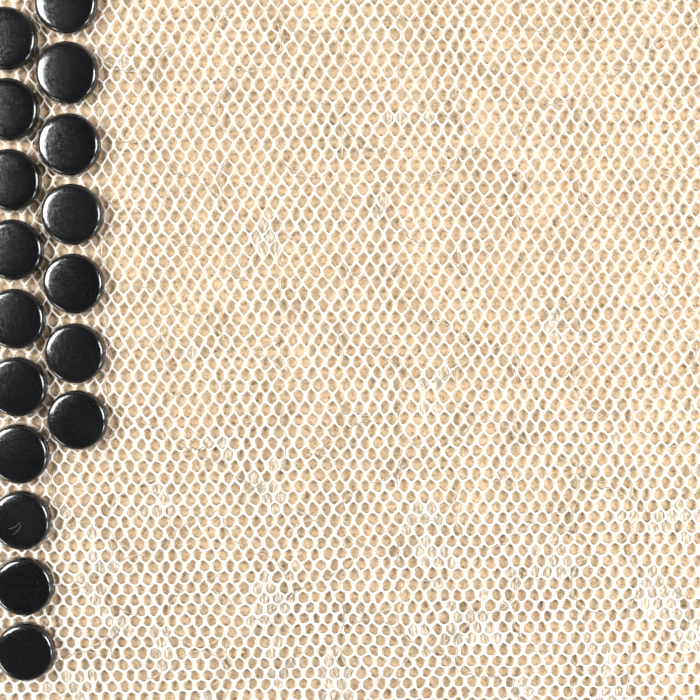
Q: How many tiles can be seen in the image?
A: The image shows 17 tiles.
